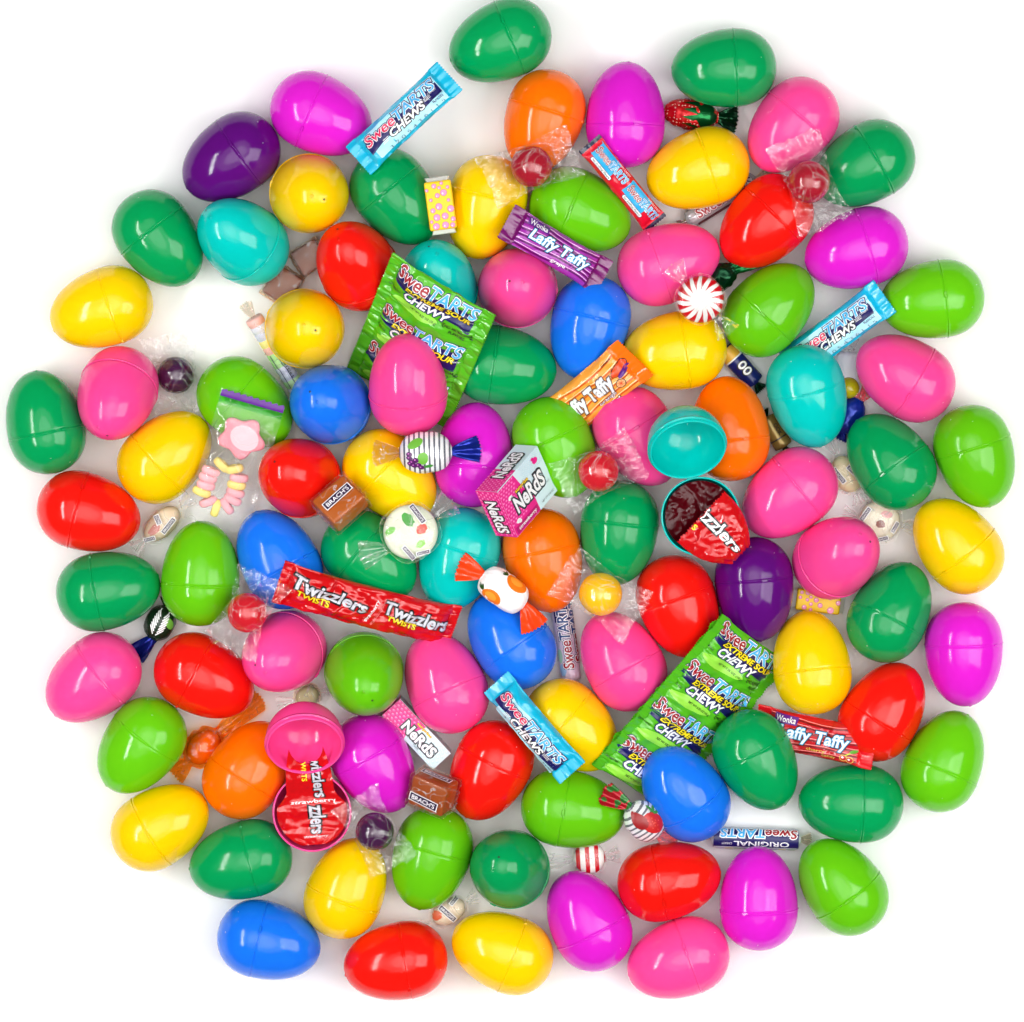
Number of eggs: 93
